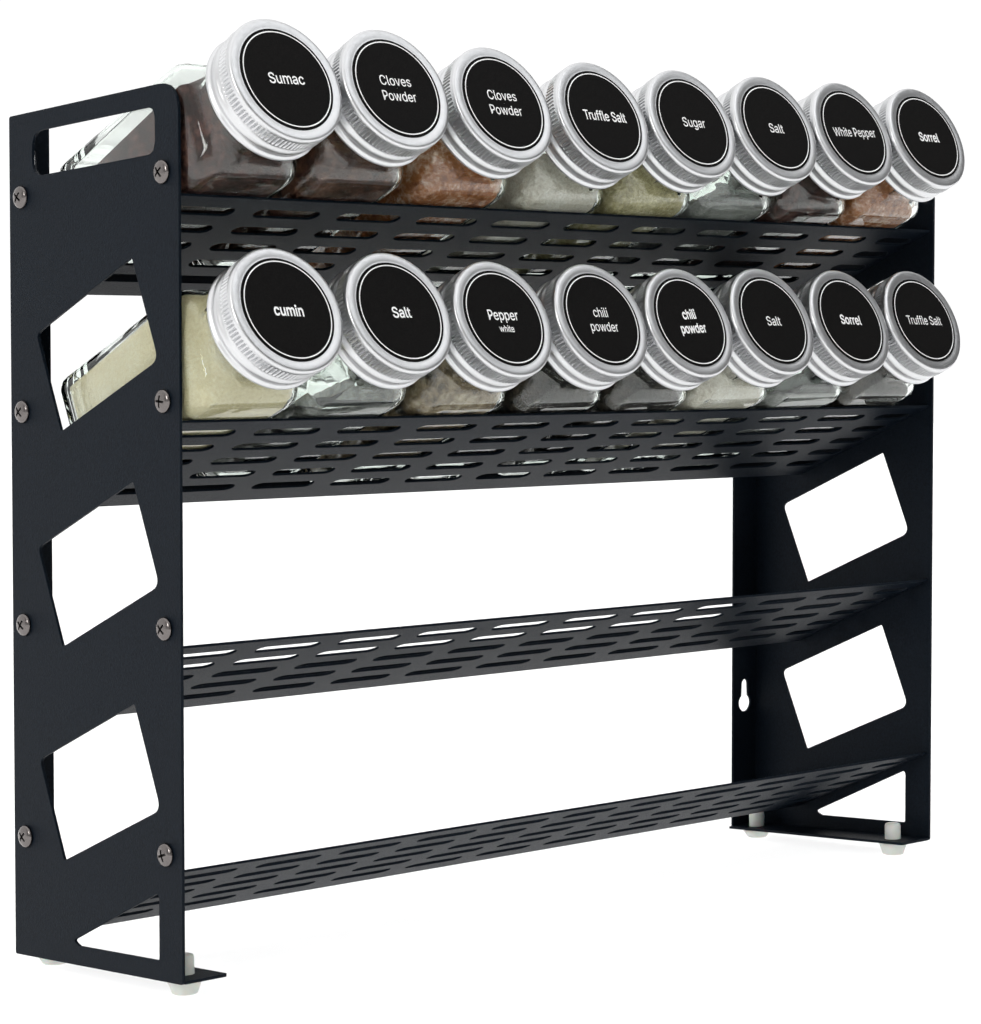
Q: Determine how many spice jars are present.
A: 16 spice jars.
